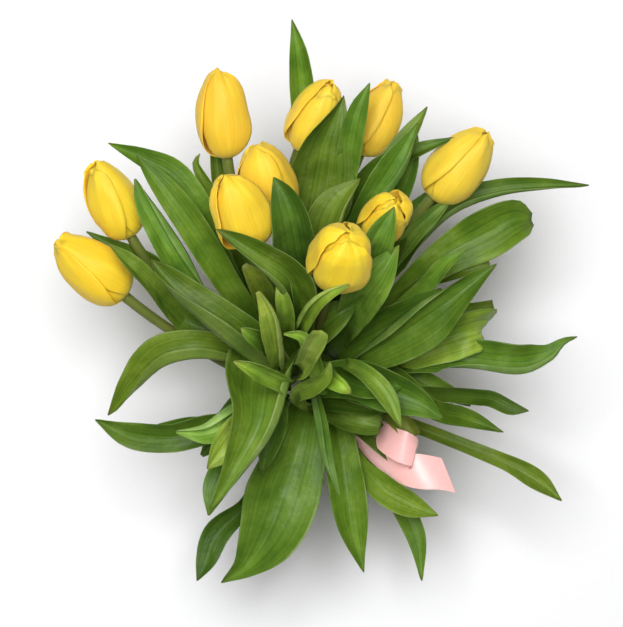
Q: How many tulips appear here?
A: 10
